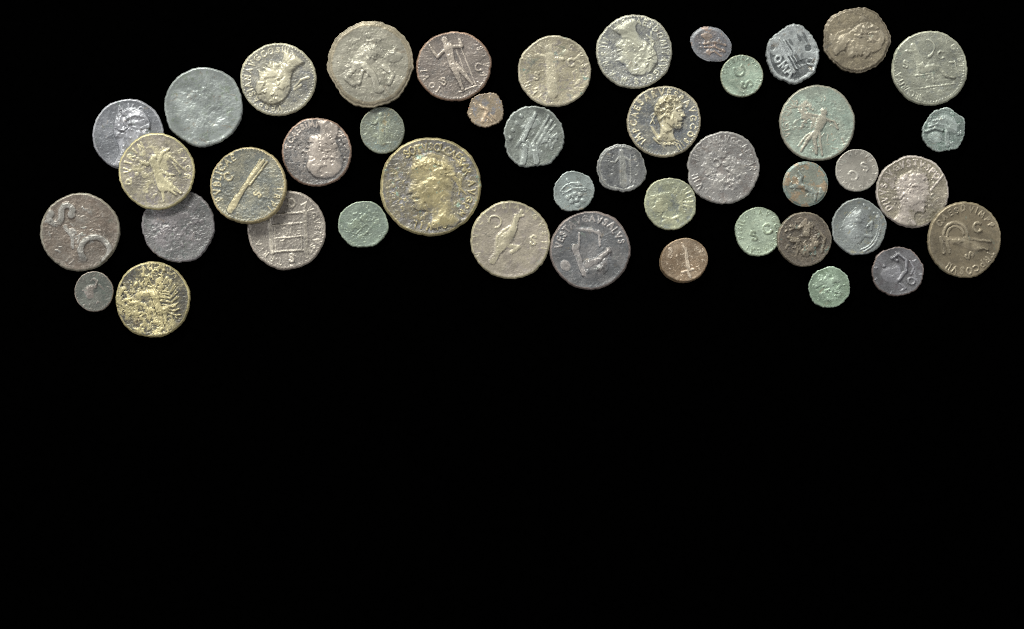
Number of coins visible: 44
